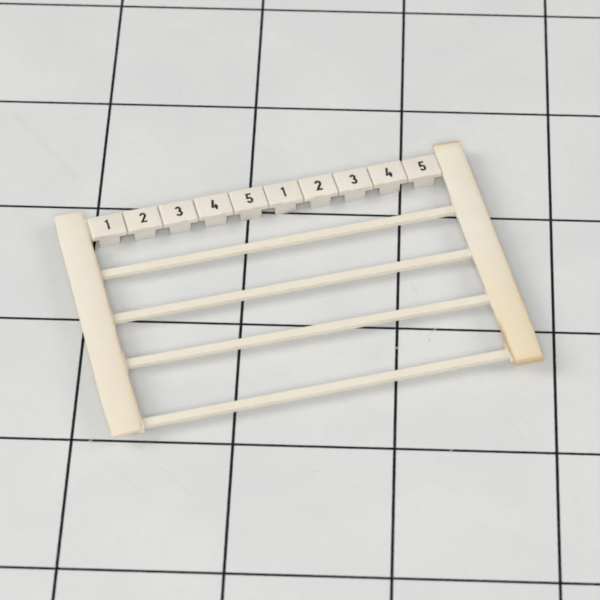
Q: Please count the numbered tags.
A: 10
